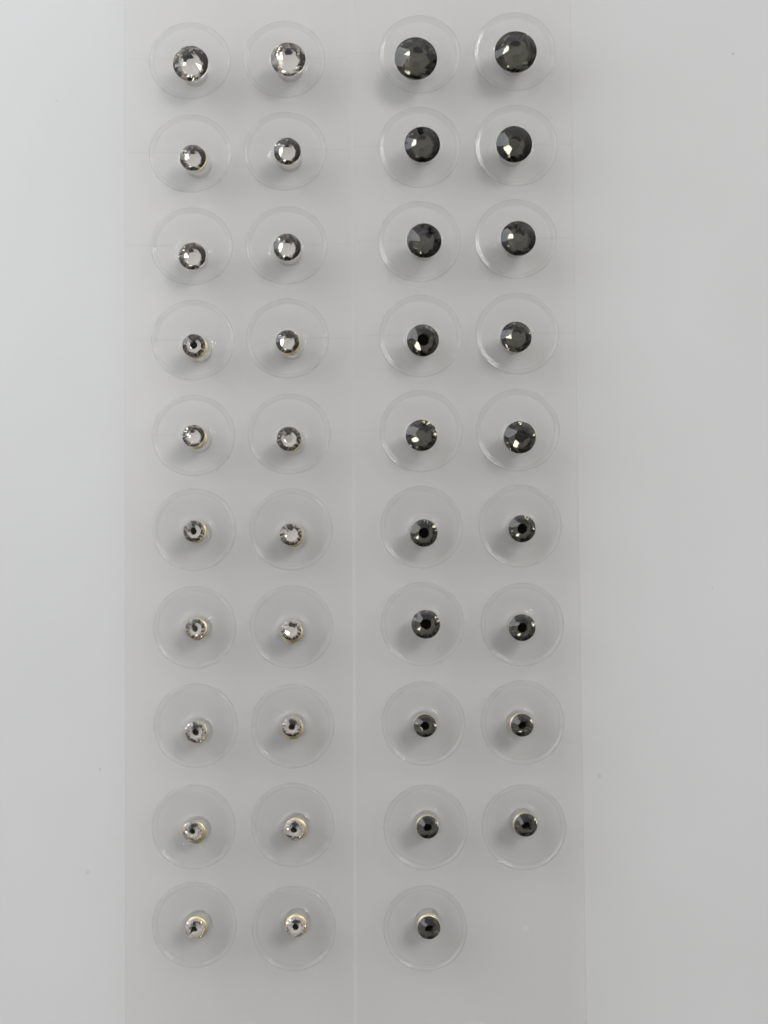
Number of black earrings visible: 19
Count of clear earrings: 20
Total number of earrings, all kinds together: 39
